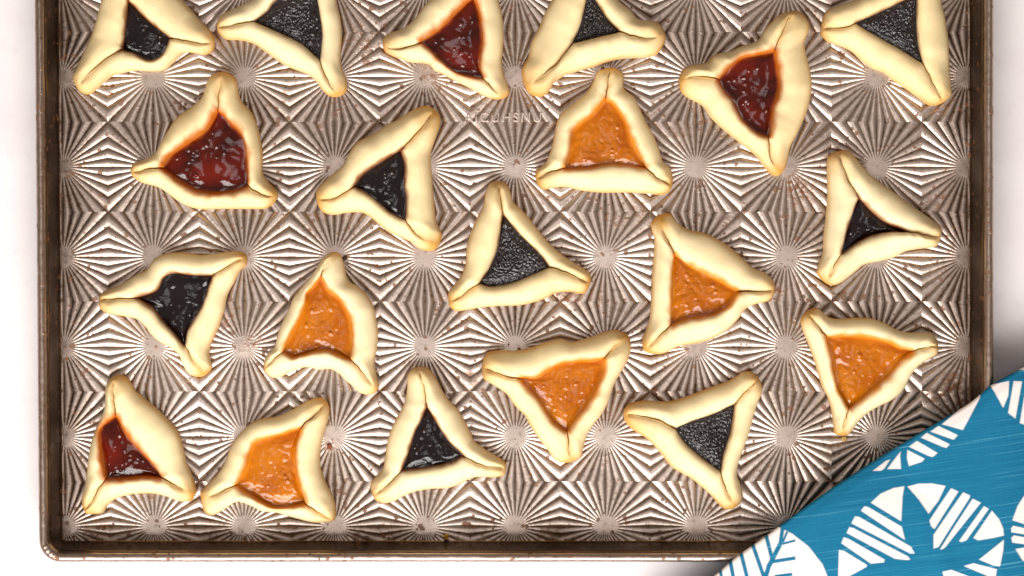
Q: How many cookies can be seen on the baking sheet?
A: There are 20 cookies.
